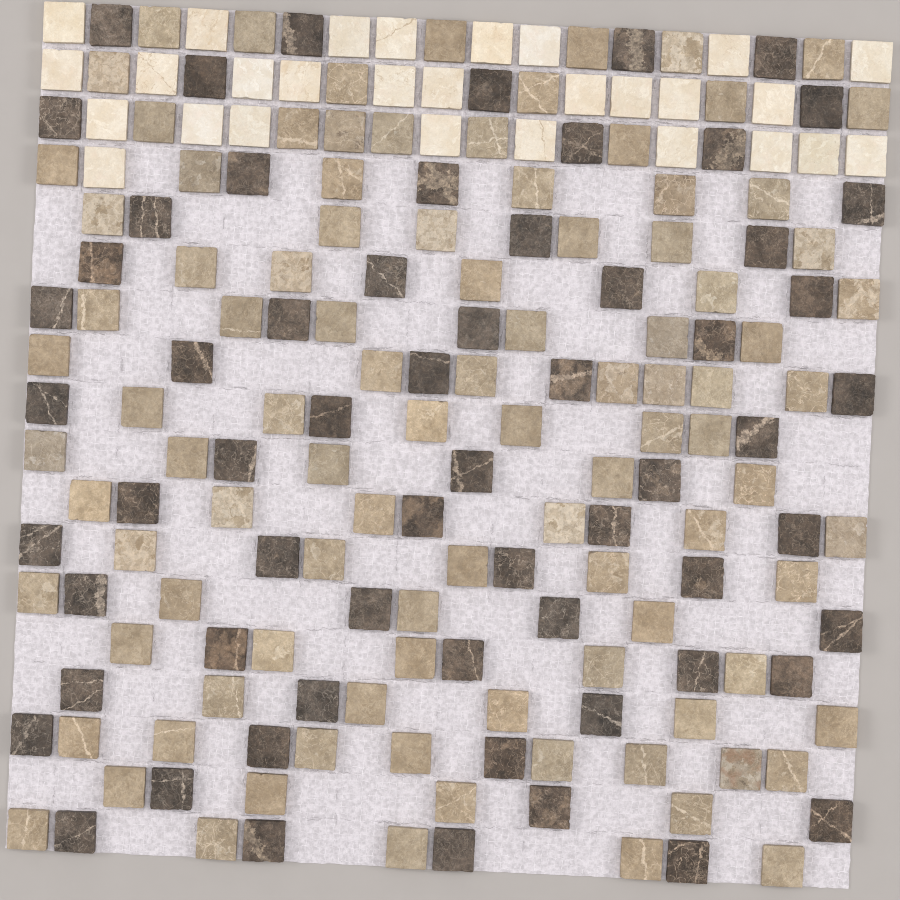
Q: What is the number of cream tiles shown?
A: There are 28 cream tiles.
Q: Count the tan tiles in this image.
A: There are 100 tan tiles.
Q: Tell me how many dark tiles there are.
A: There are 63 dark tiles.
